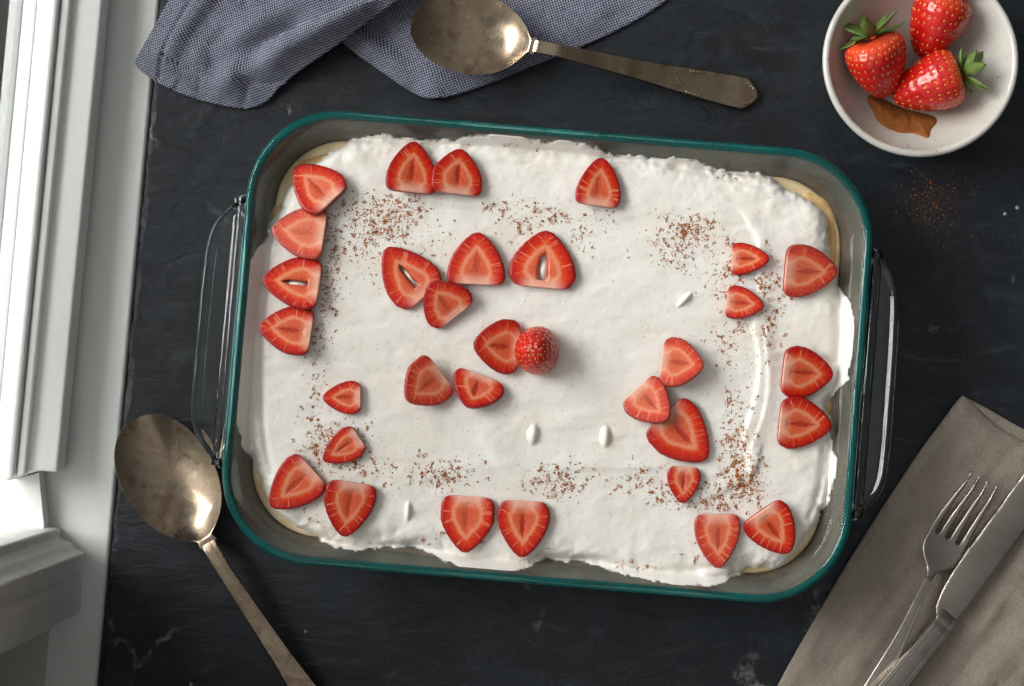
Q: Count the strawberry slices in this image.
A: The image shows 31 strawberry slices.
